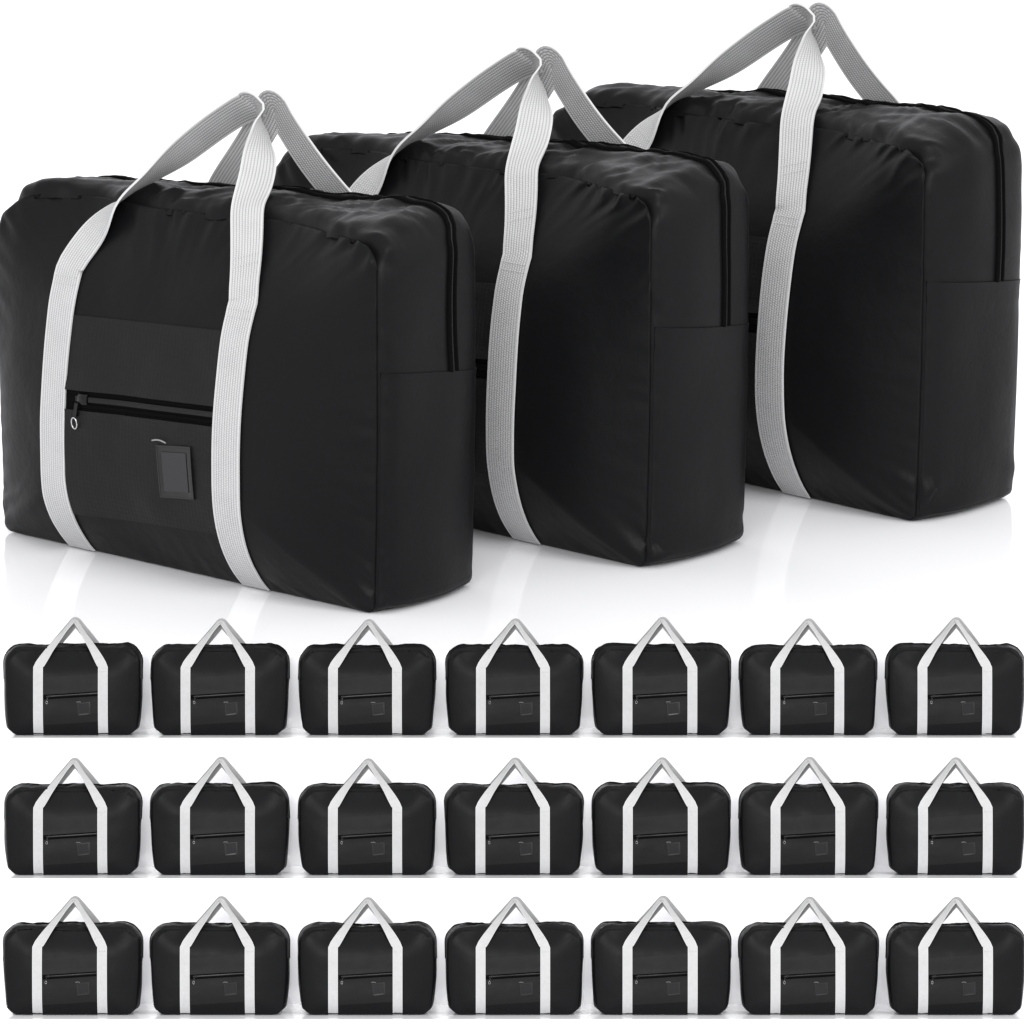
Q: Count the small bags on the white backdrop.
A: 21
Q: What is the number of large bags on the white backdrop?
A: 3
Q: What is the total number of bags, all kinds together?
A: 24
